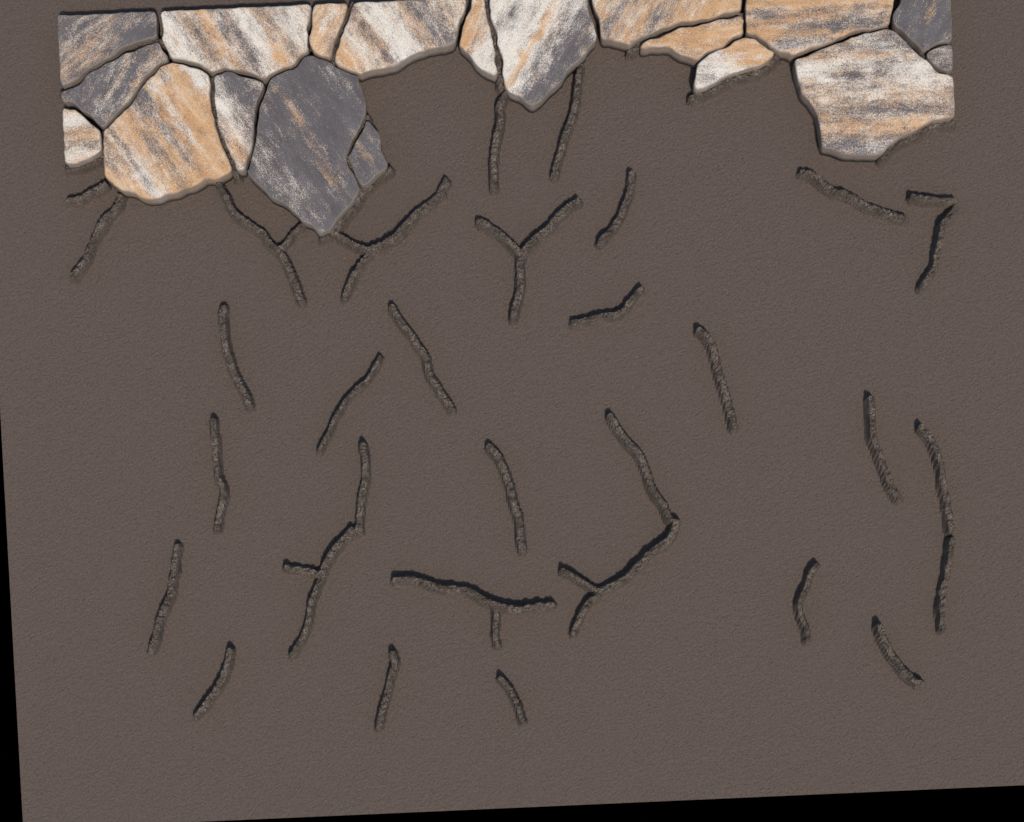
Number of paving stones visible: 19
